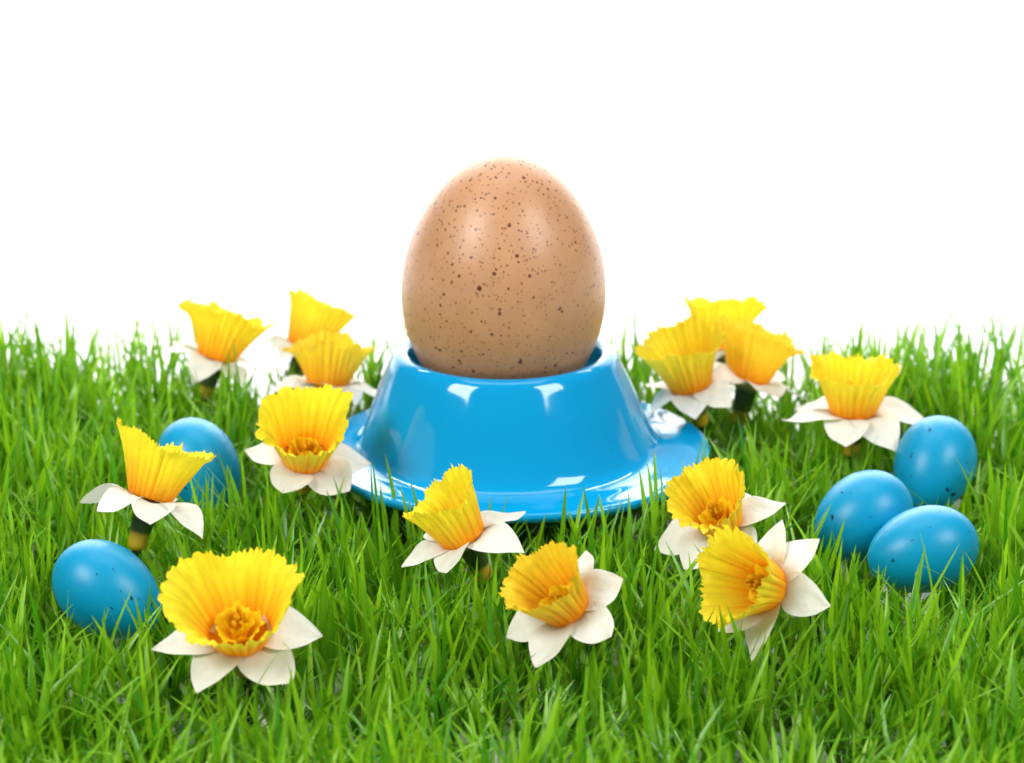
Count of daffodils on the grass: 14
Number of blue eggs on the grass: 5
